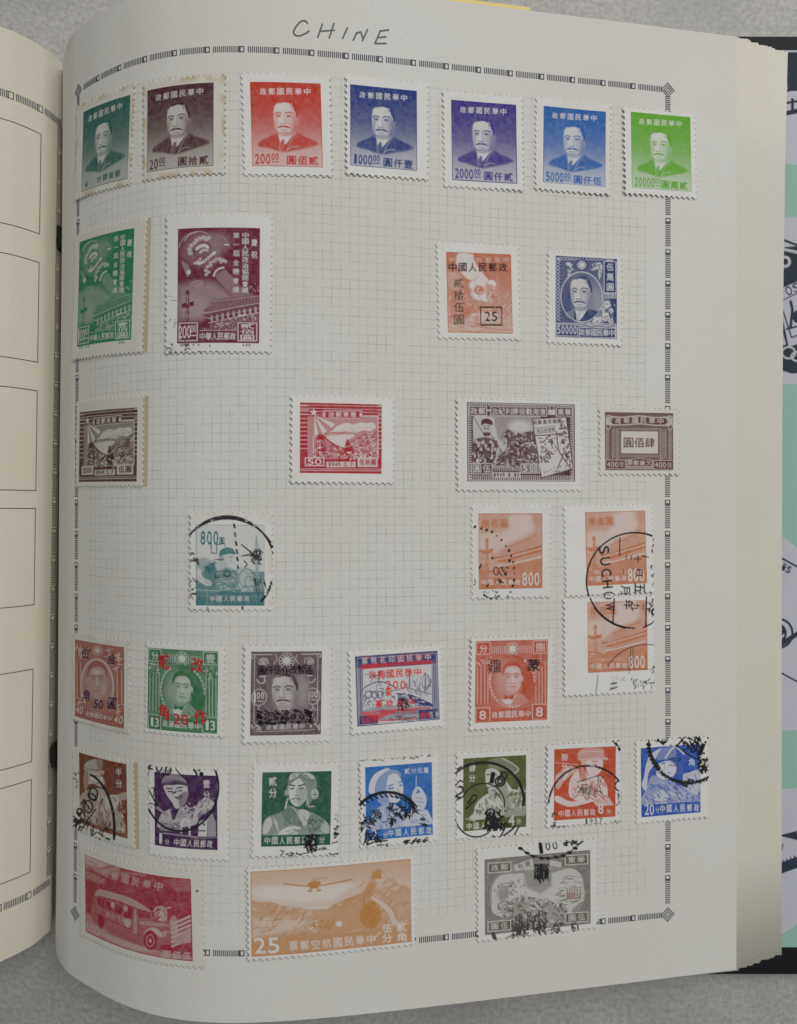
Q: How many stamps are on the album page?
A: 34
